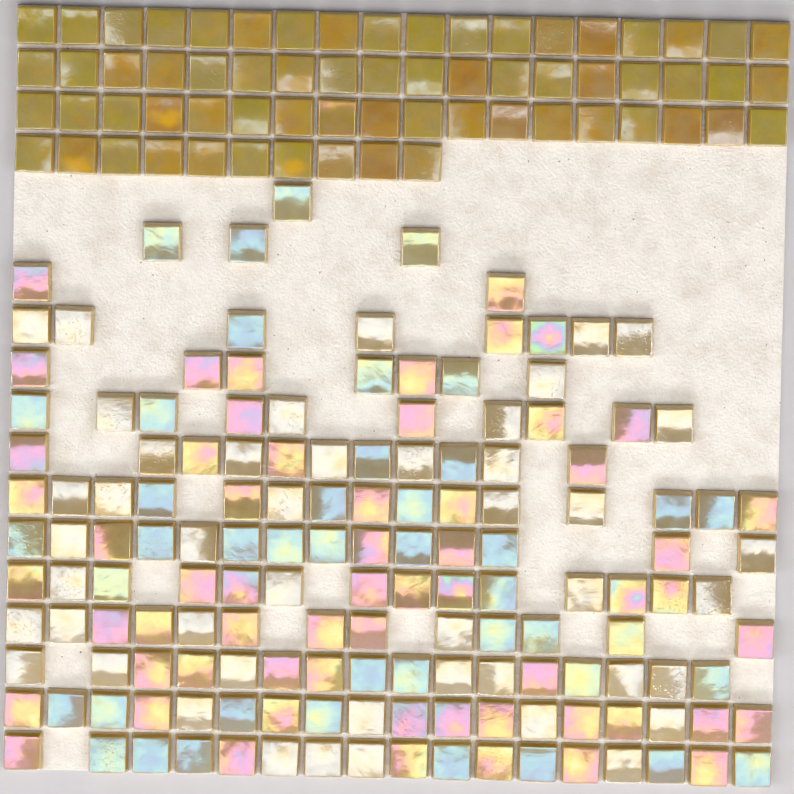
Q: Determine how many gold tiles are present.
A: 64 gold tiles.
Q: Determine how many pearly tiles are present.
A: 149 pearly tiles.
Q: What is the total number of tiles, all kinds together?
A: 213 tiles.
